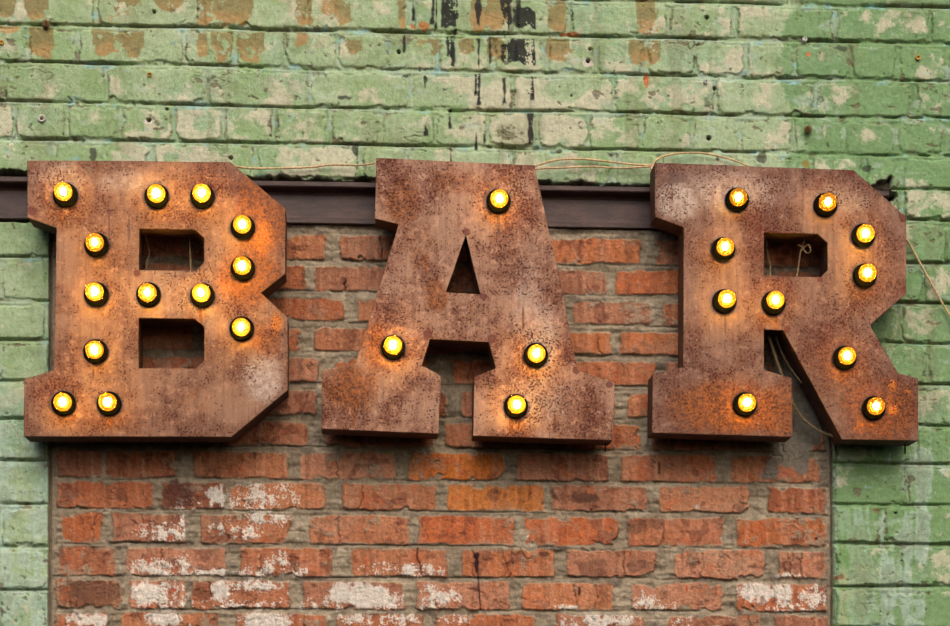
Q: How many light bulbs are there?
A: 27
